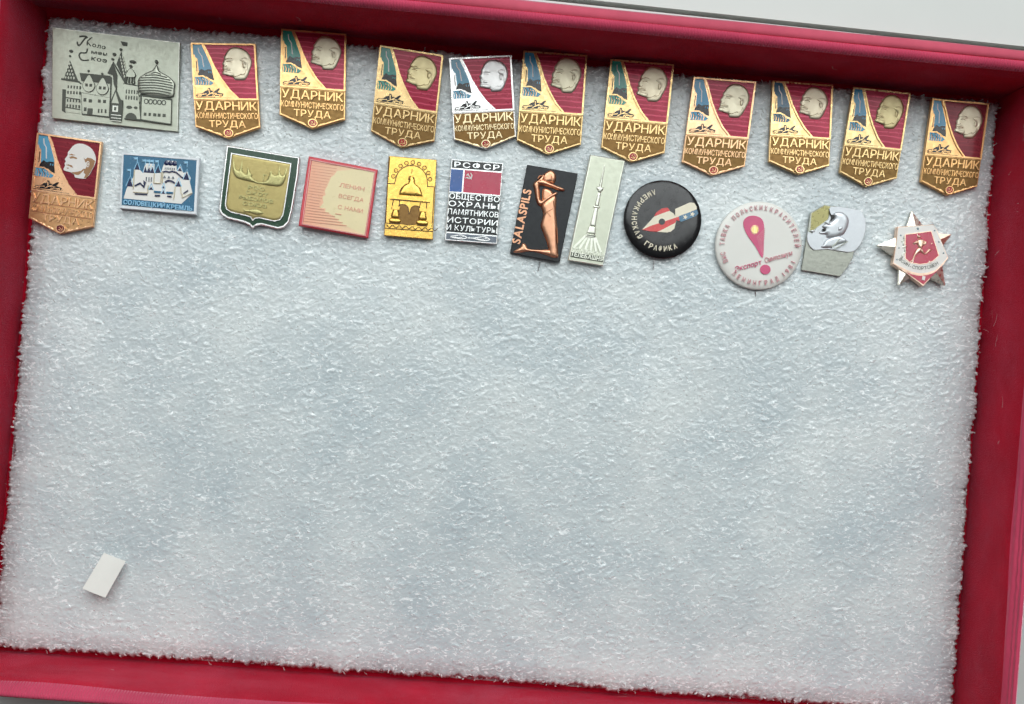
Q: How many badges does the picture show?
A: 23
